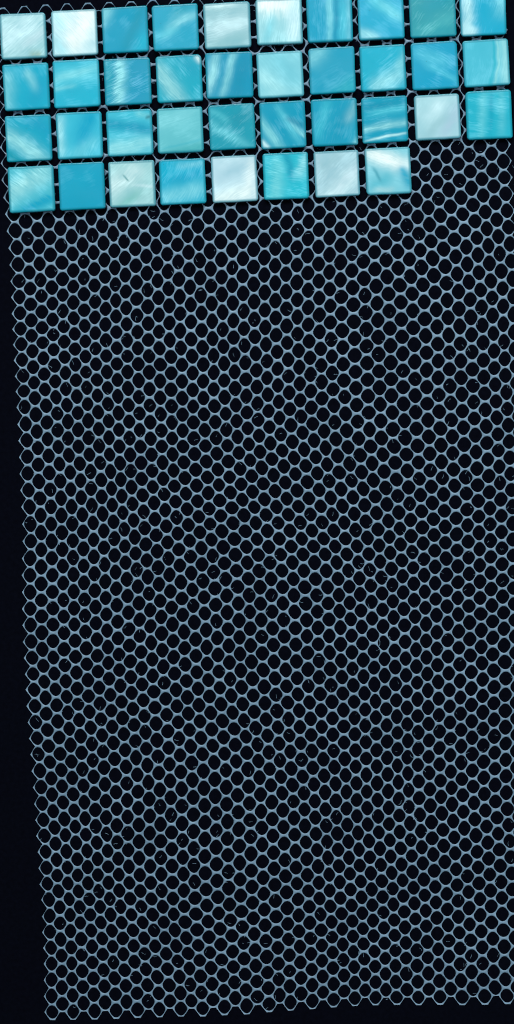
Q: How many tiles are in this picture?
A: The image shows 38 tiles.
